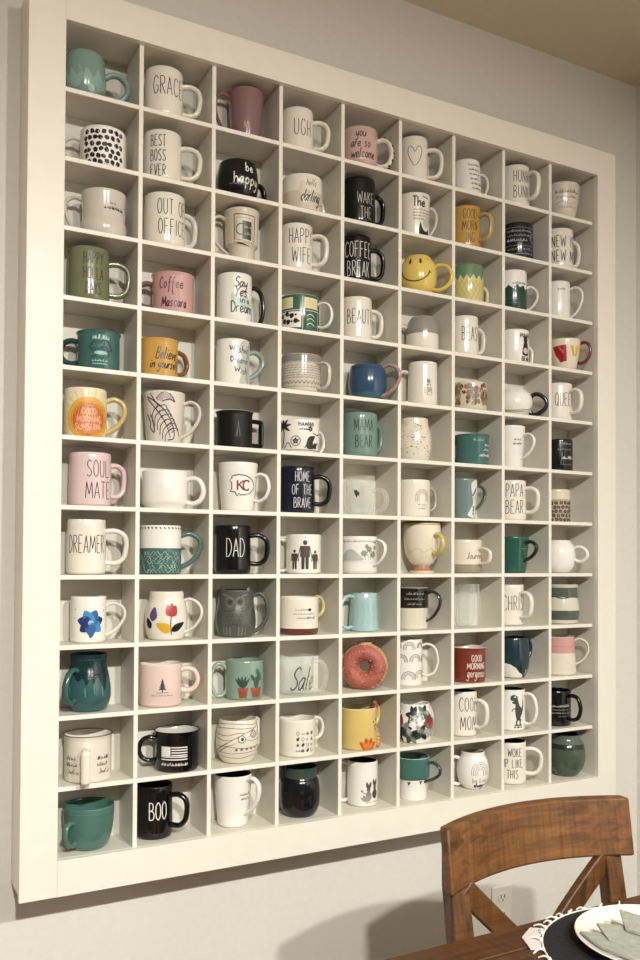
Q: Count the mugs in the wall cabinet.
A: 108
